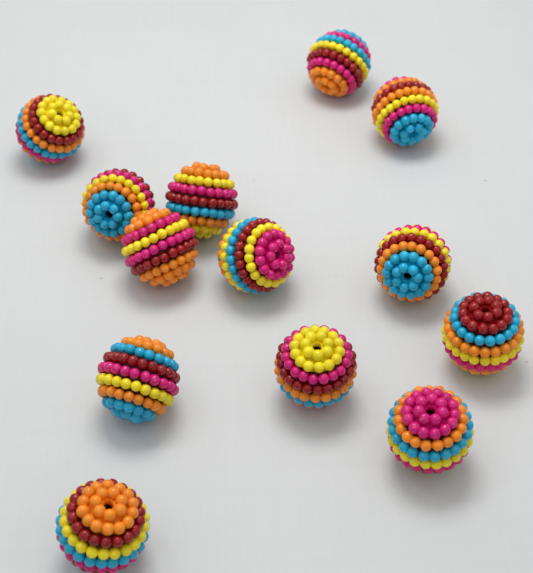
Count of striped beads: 13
